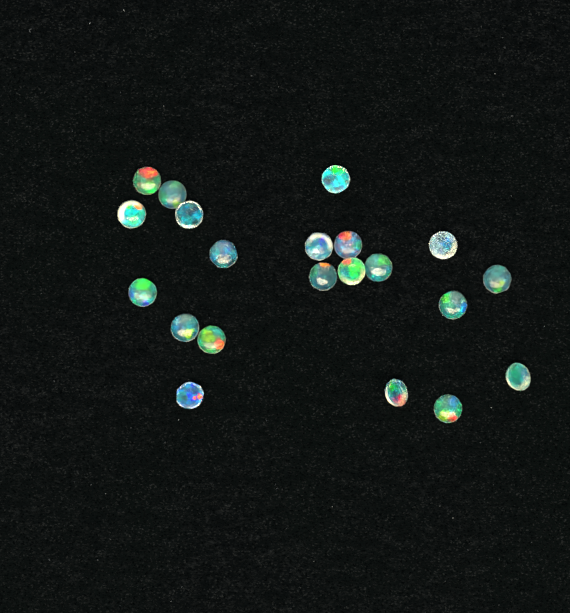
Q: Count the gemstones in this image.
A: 21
